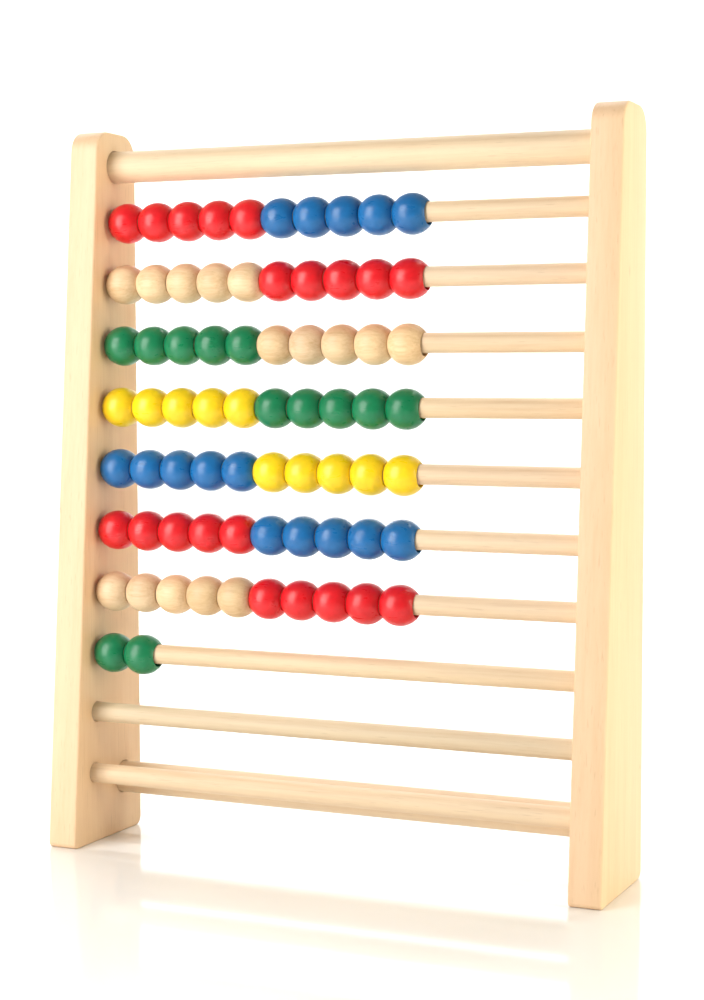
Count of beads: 72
